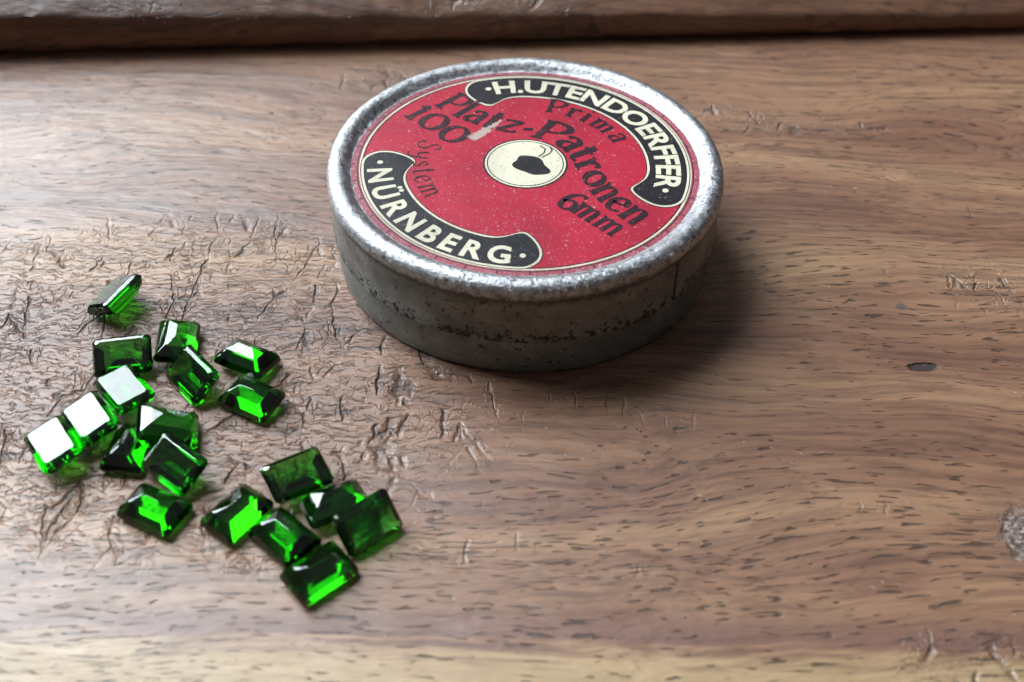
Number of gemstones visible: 19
